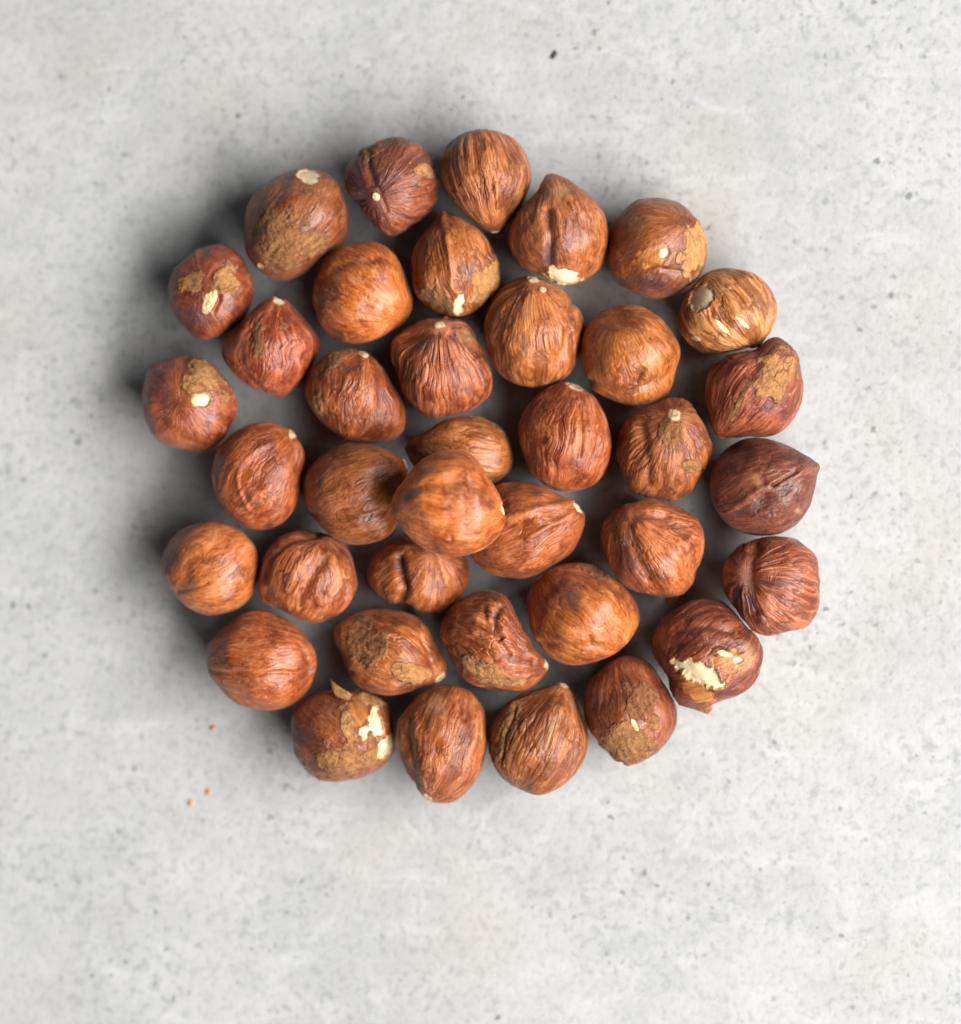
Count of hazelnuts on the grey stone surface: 38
